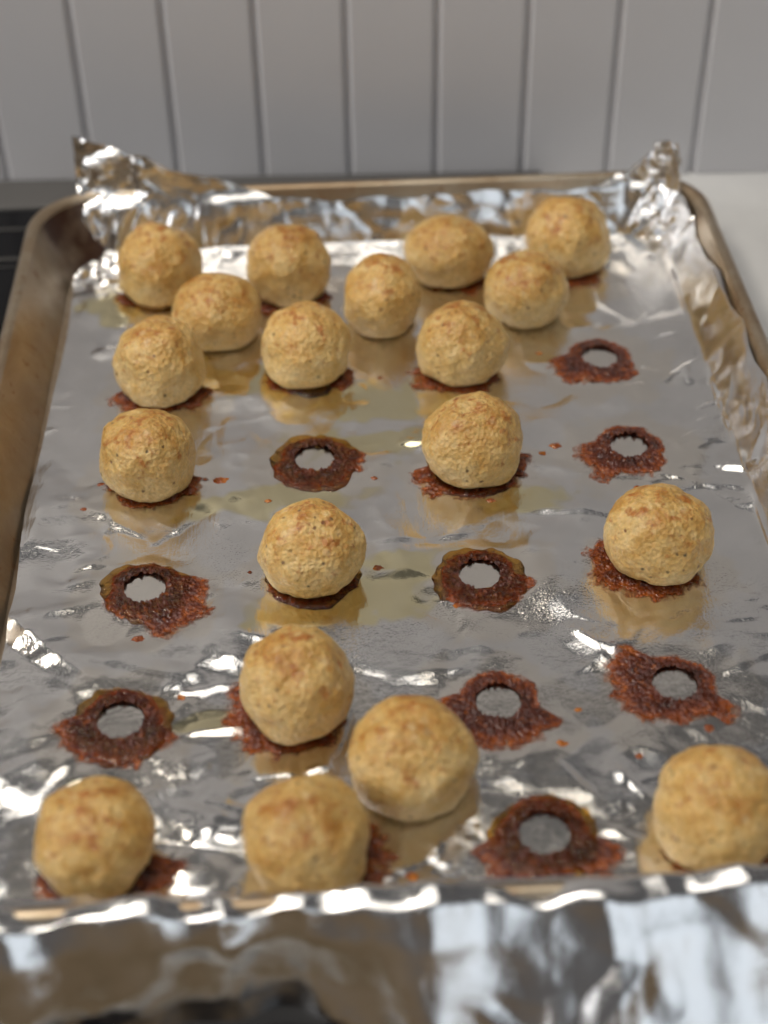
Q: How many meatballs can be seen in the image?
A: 19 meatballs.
